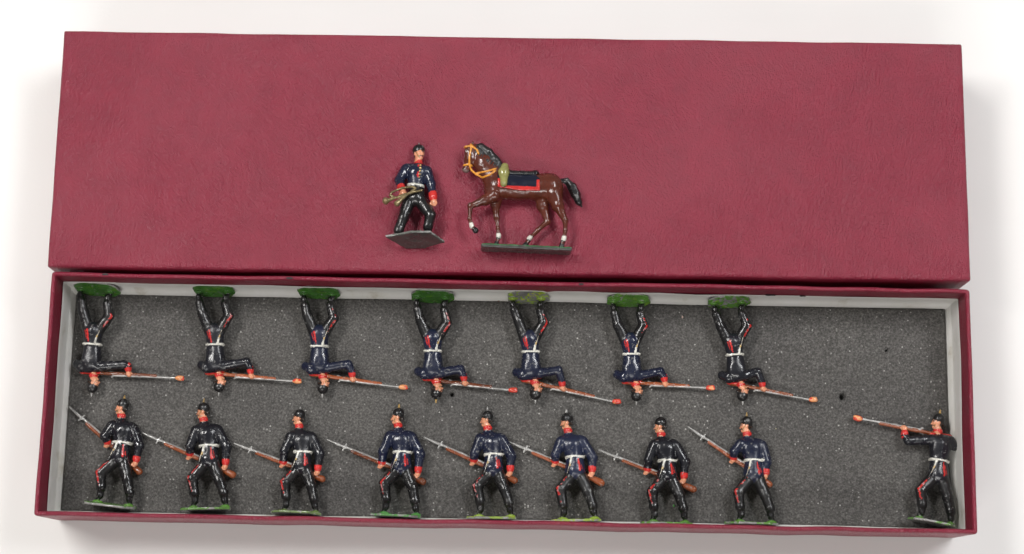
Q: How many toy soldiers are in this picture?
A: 17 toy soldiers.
